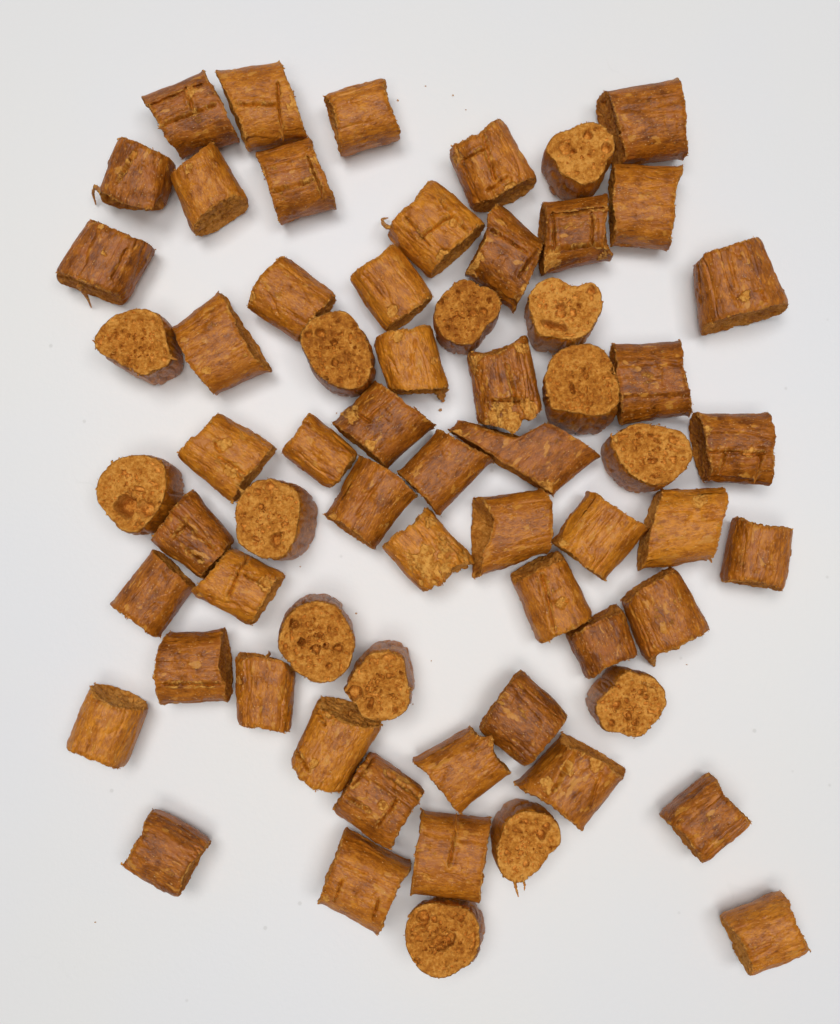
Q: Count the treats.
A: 65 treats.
